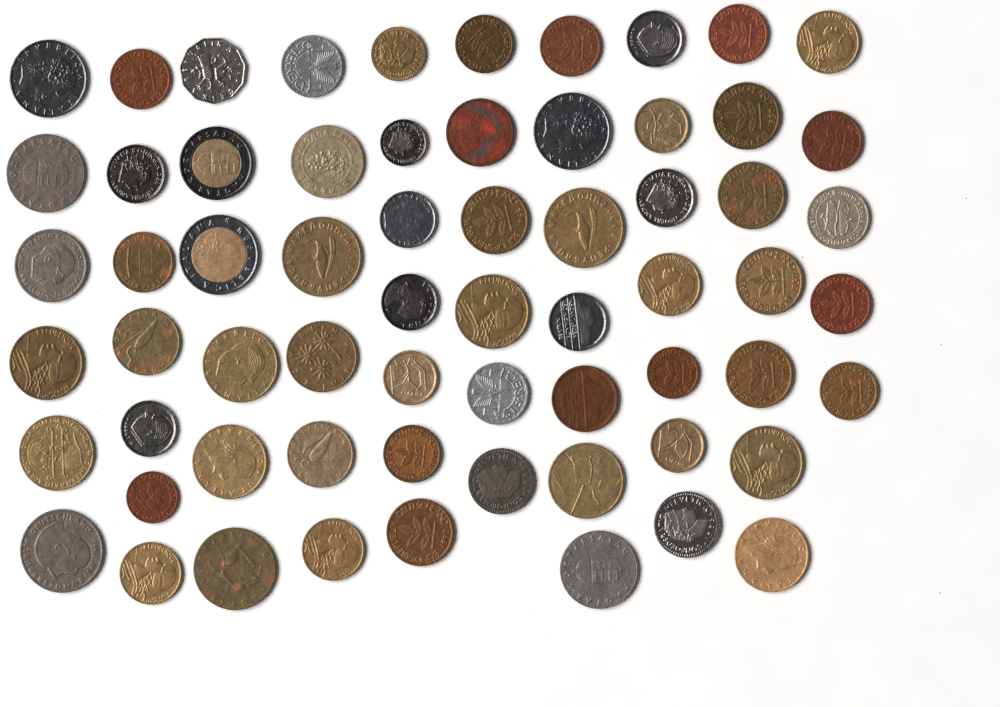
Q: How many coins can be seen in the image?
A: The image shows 64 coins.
